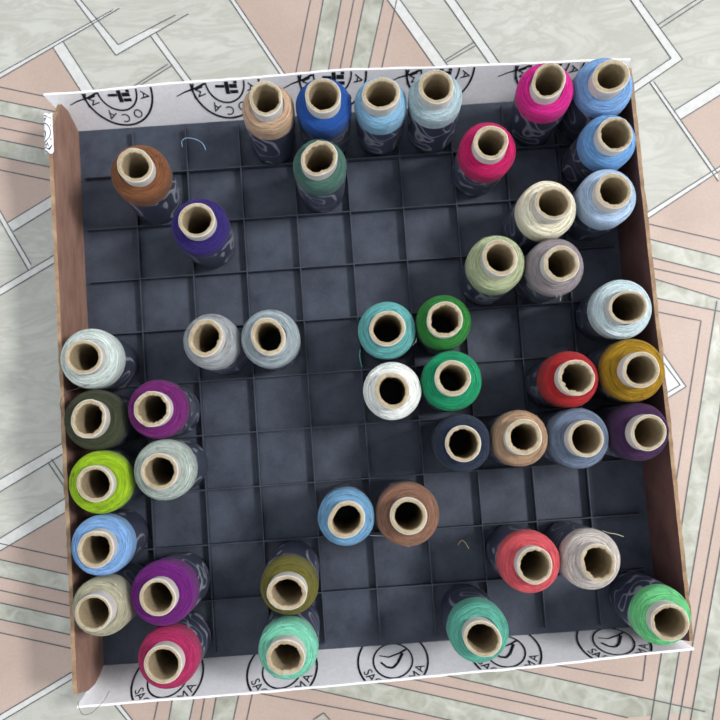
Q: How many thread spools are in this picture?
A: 45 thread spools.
